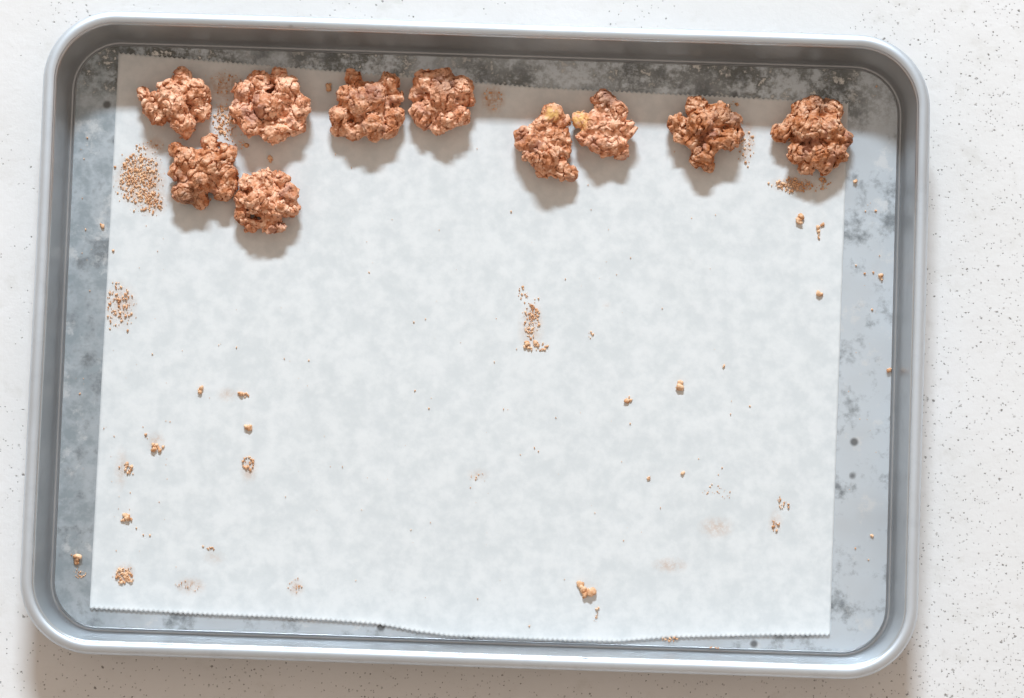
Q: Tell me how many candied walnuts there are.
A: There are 10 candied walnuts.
